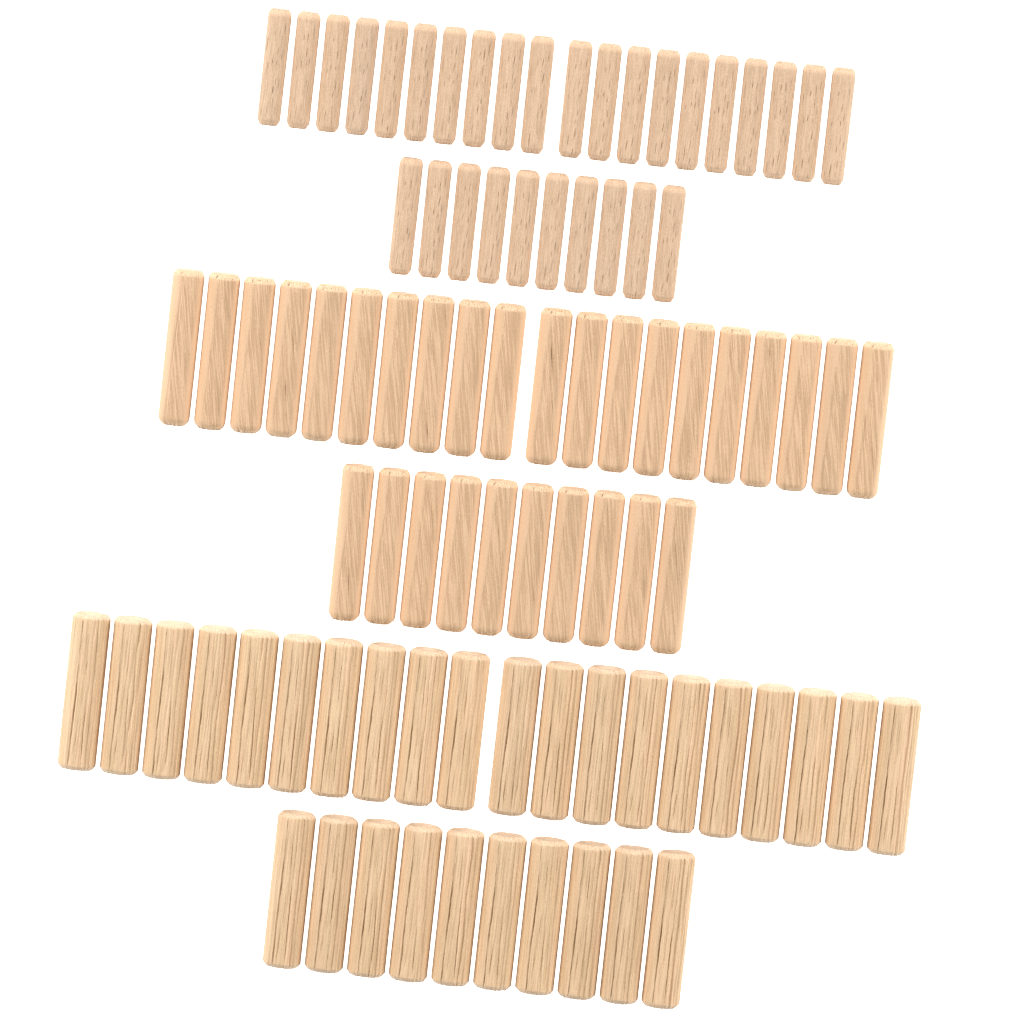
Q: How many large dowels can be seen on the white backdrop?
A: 30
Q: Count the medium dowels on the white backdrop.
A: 30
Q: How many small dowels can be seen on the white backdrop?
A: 30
